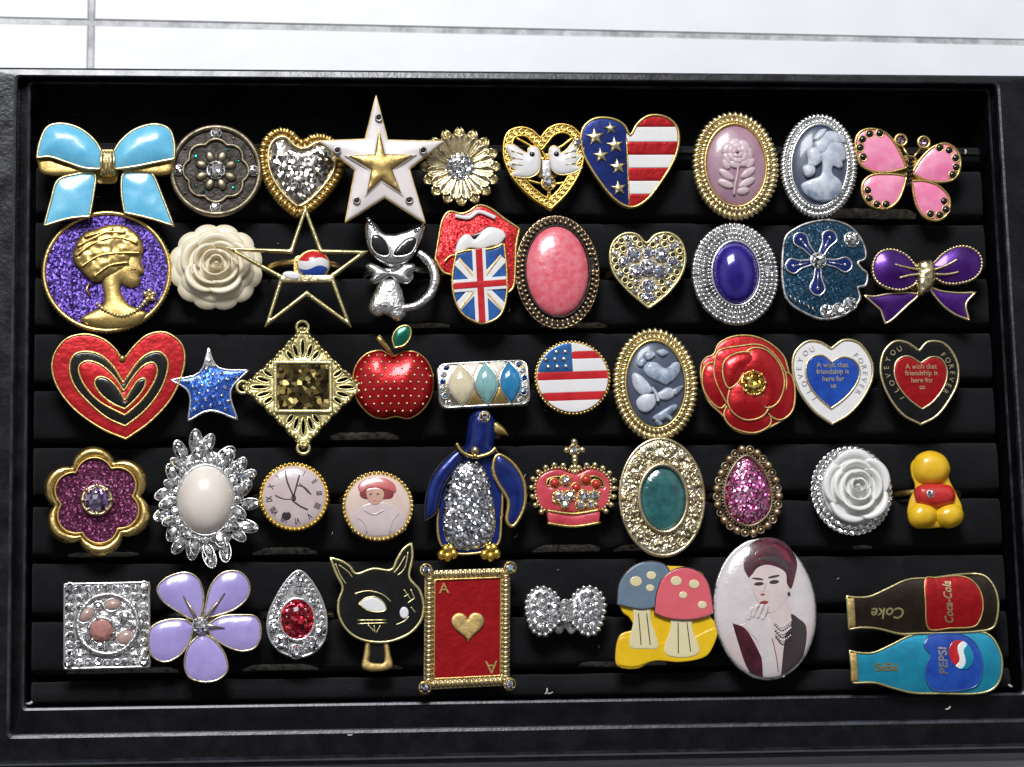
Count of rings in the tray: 50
